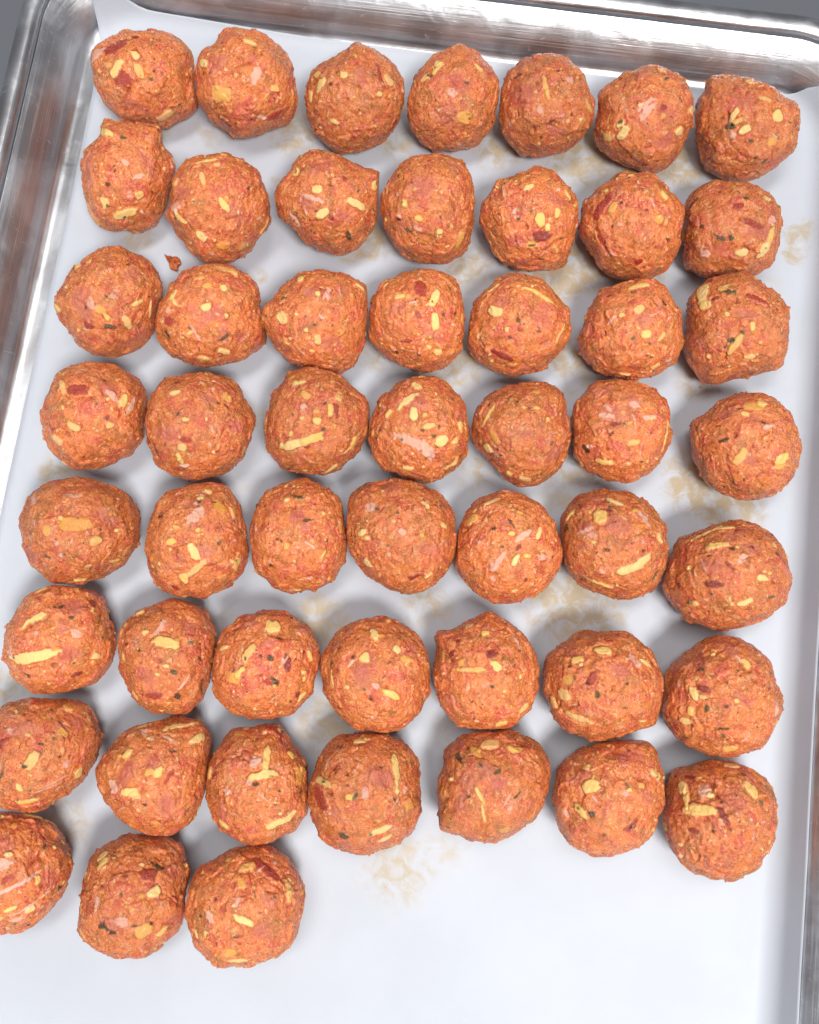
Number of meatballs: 52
